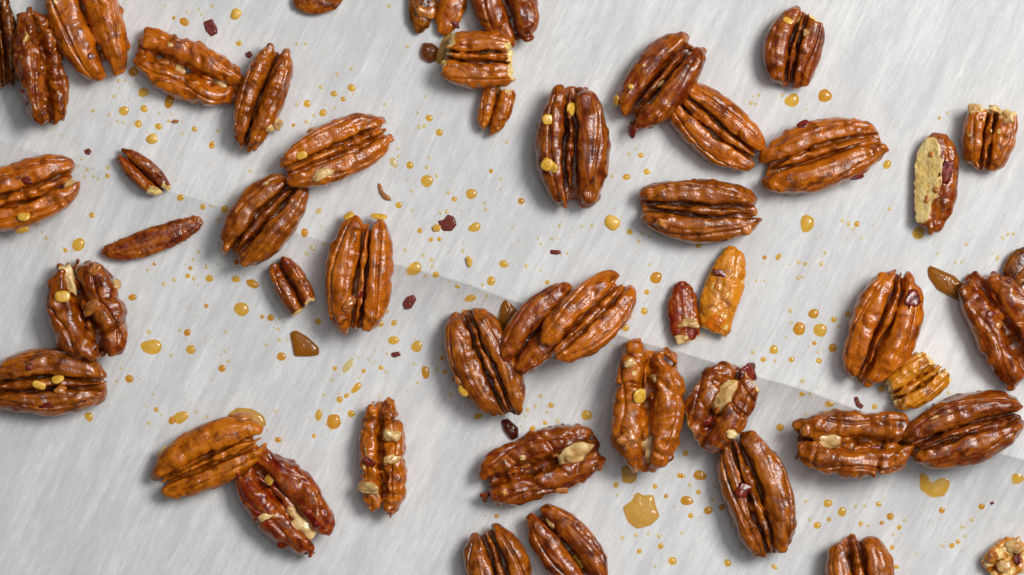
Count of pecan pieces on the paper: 50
